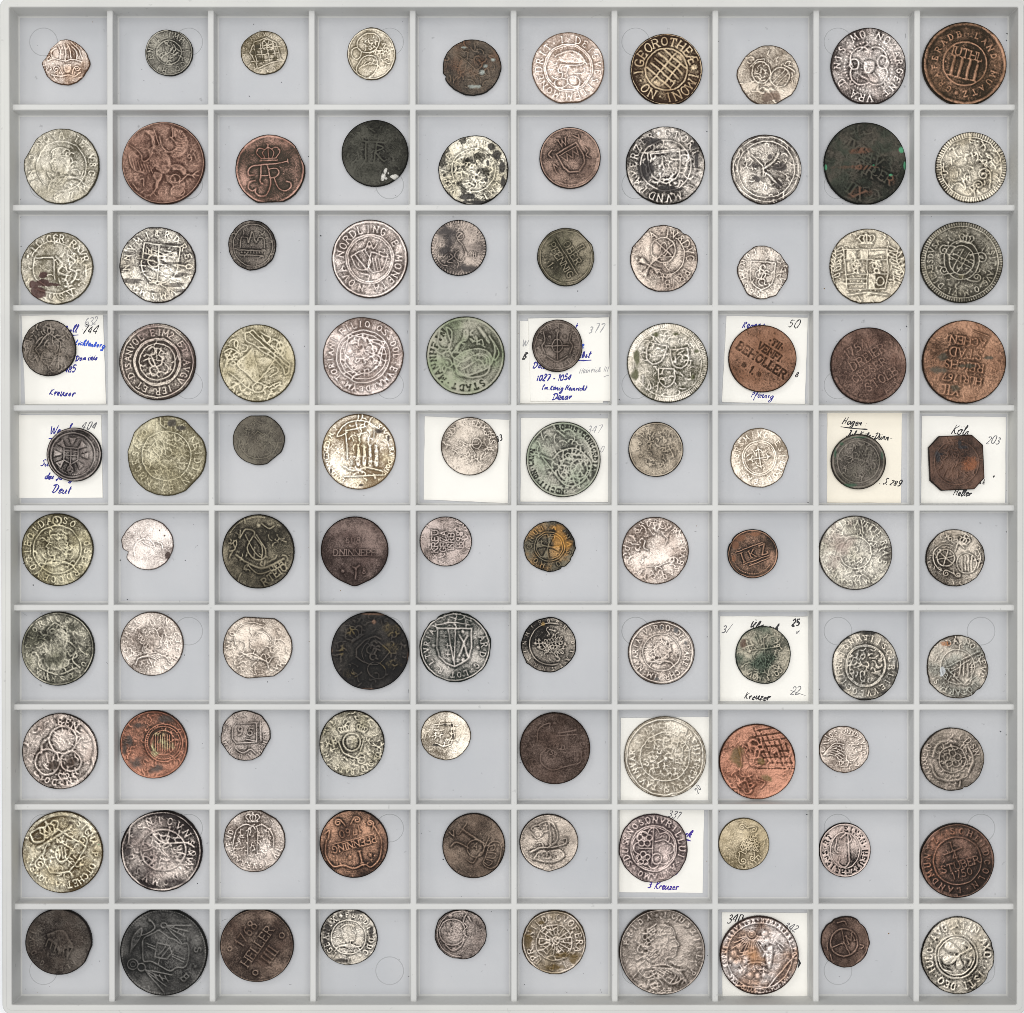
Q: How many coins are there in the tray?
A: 100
